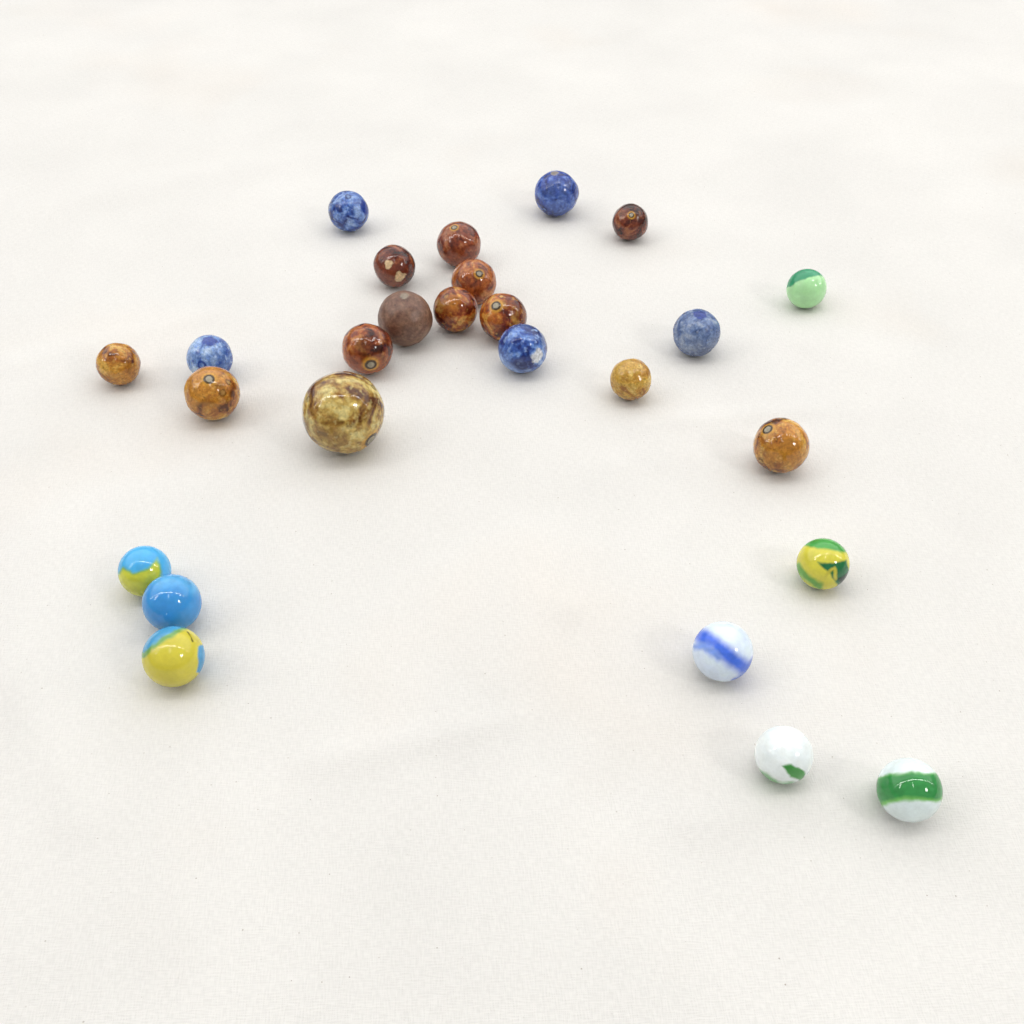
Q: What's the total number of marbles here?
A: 26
